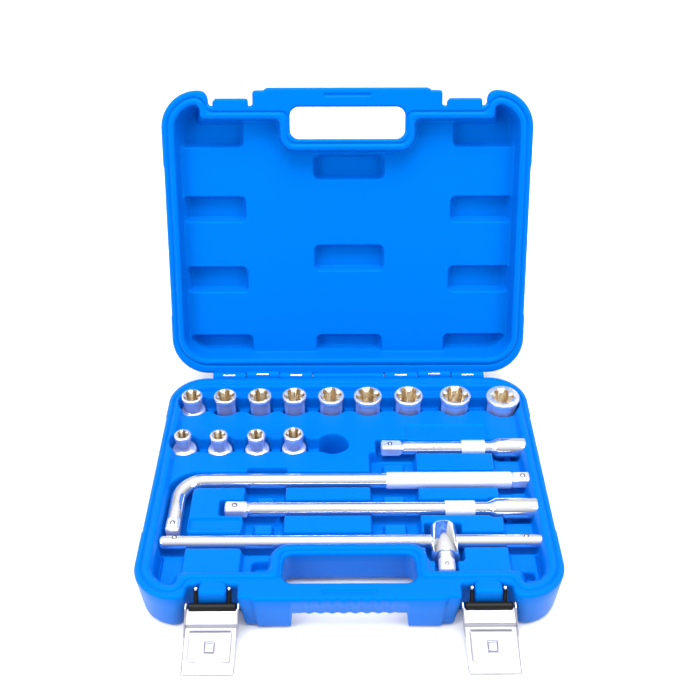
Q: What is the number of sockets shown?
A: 13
